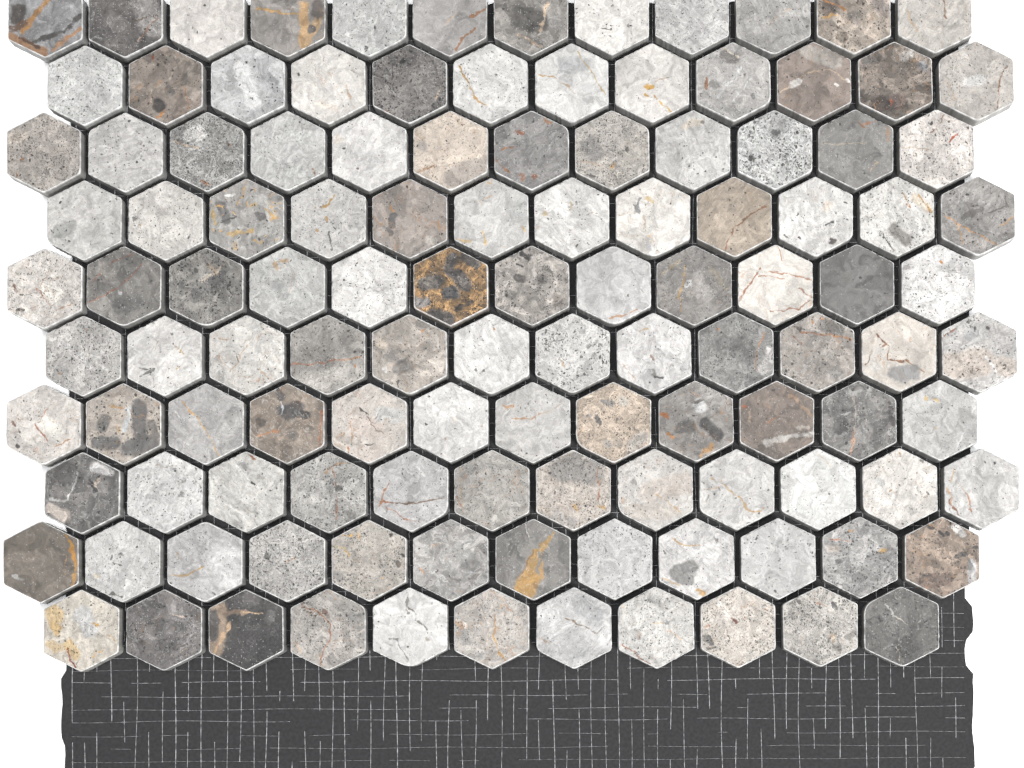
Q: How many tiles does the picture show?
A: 119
